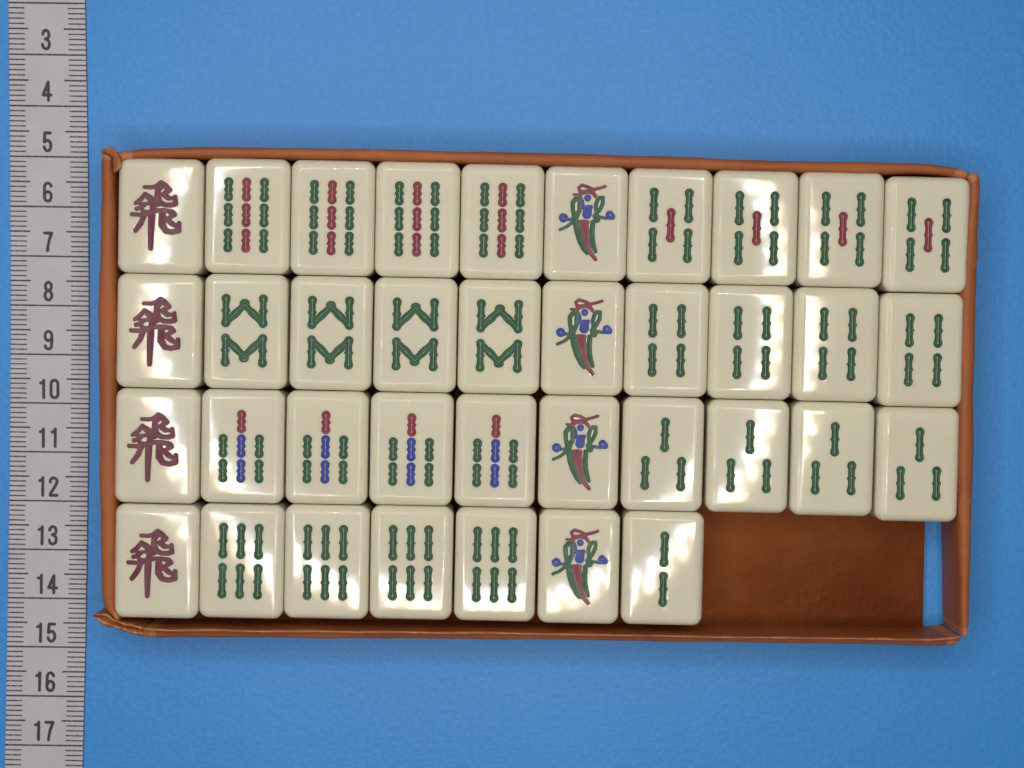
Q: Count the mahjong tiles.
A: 37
